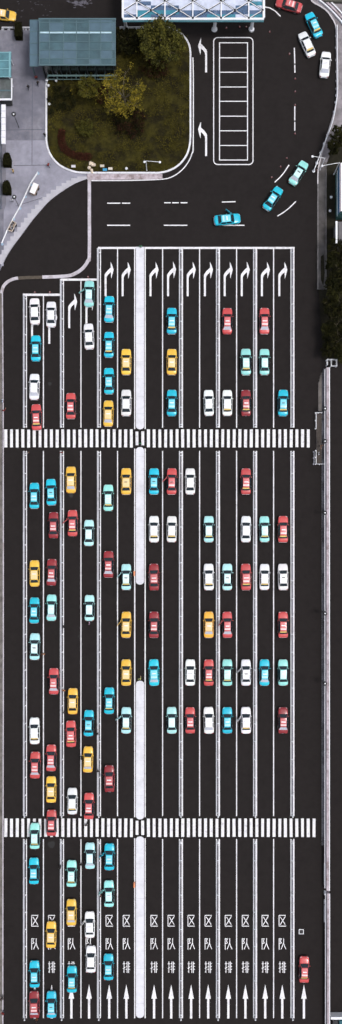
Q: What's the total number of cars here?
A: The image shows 115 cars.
